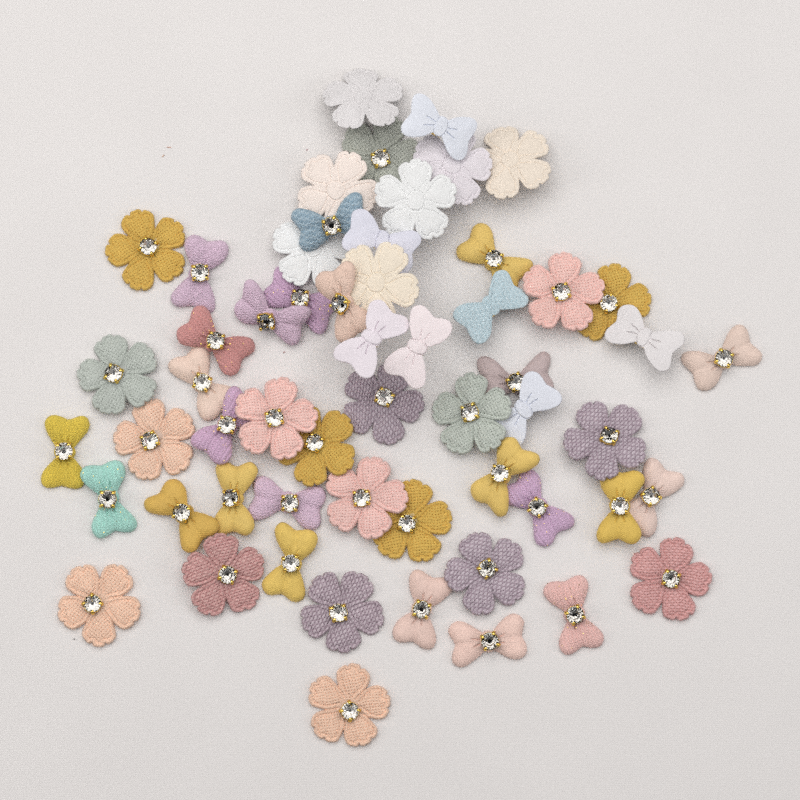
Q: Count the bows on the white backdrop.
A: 31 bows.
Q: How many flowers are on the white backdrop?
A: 26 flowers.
